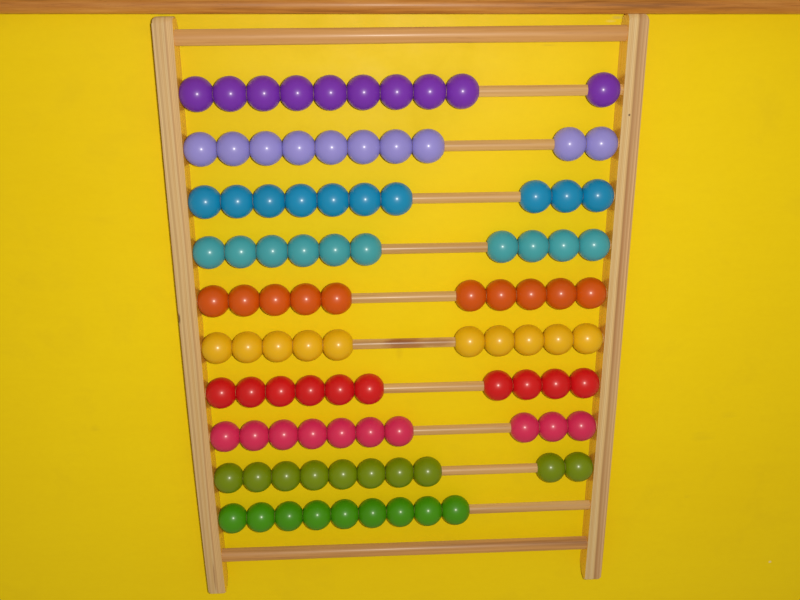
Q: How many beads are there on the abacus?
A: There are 99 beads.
